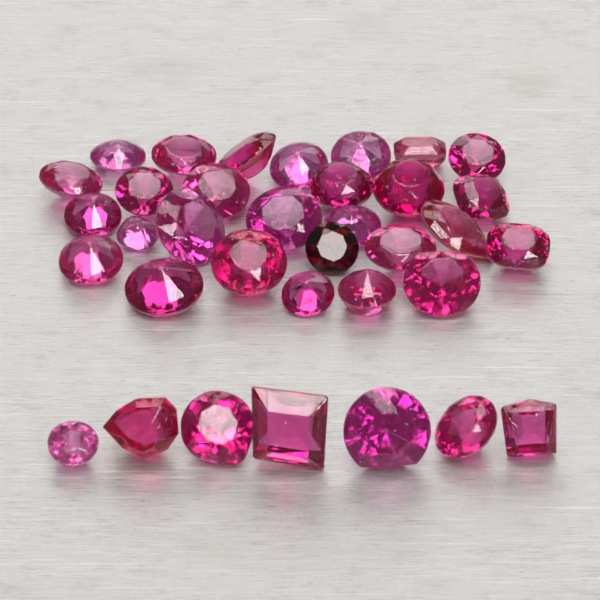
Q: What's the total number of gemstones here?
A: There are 35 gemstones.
